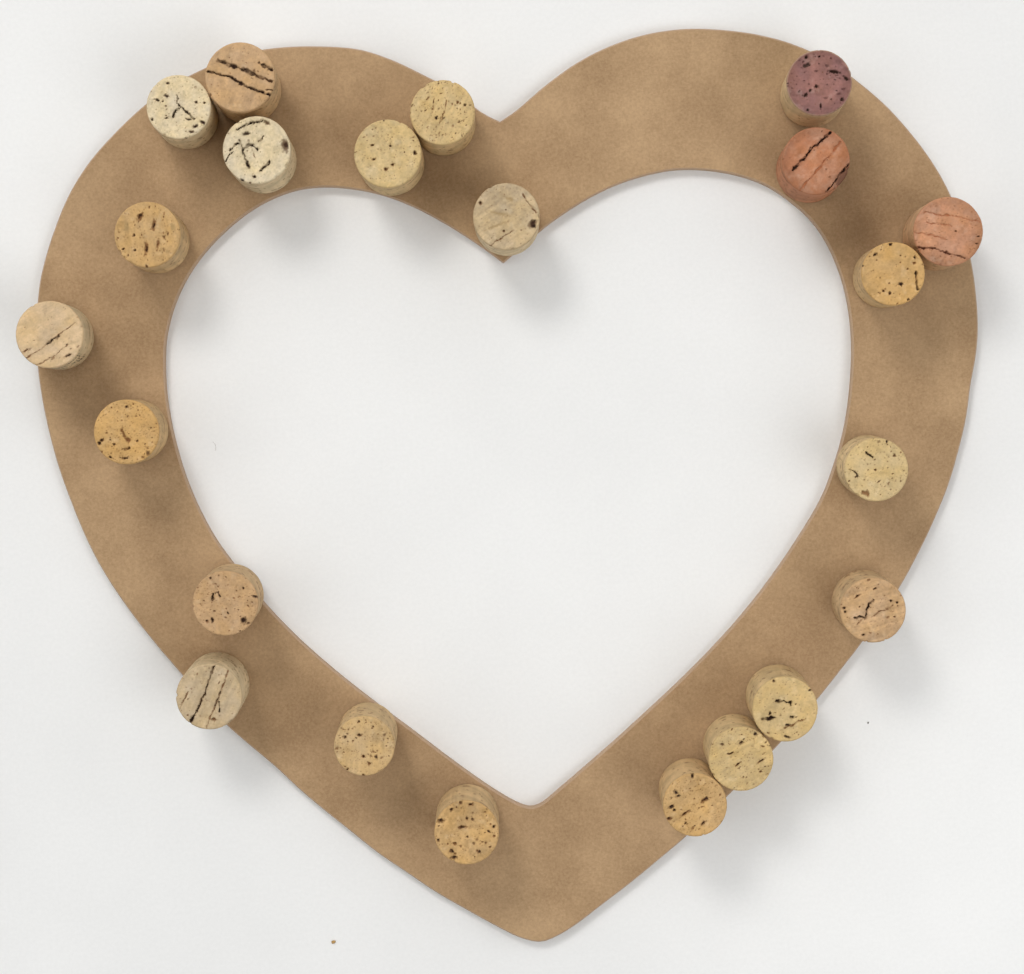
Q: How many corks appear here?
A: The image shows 22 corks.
